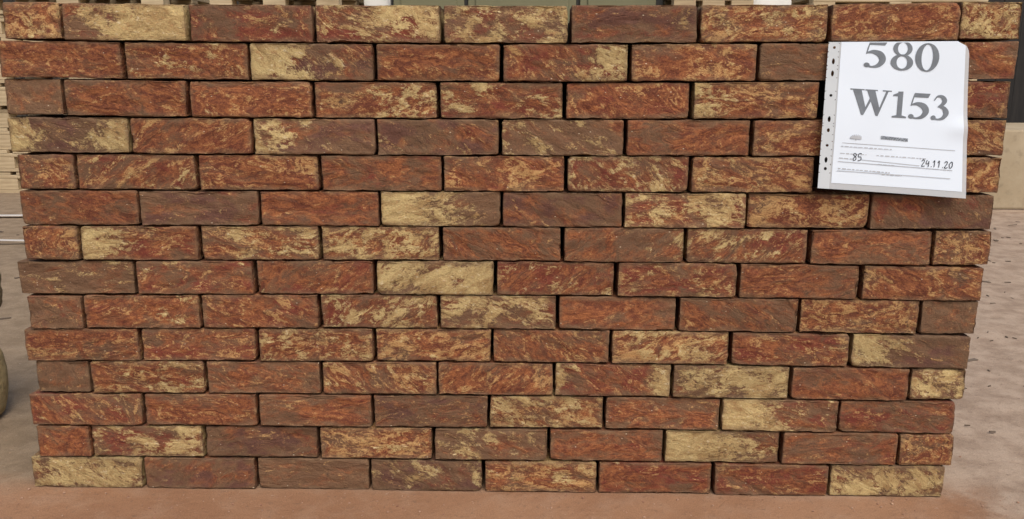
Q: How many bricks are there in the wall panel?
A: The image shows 117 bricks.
